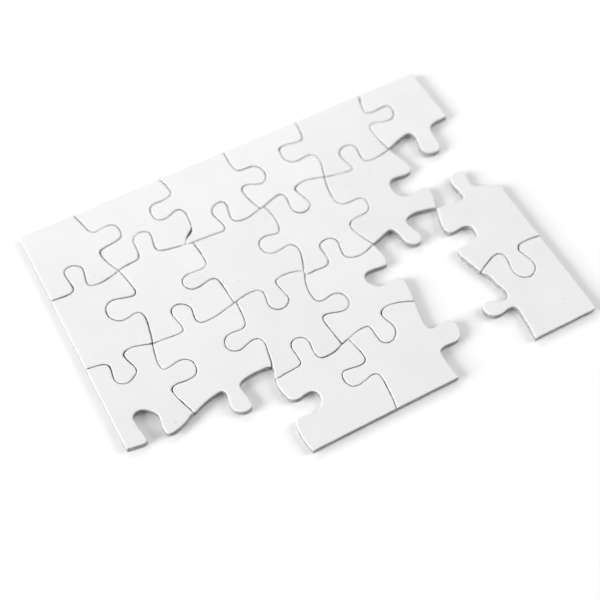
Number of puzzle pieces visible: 19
